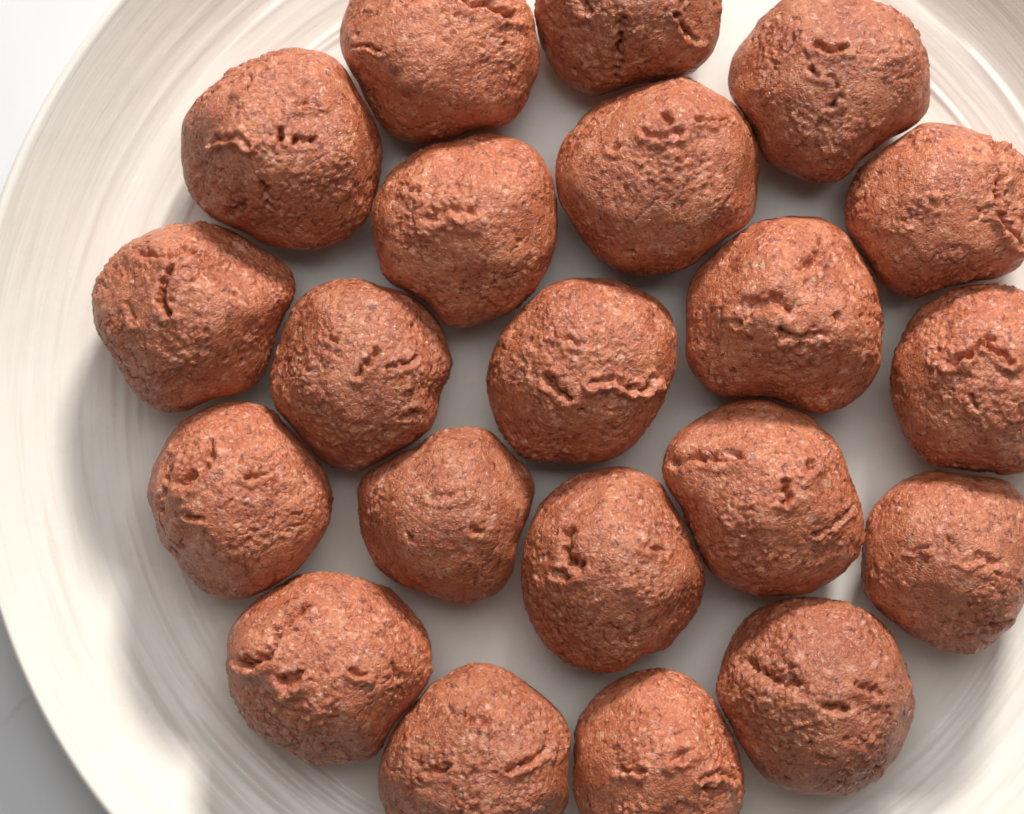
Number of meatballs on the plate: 21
